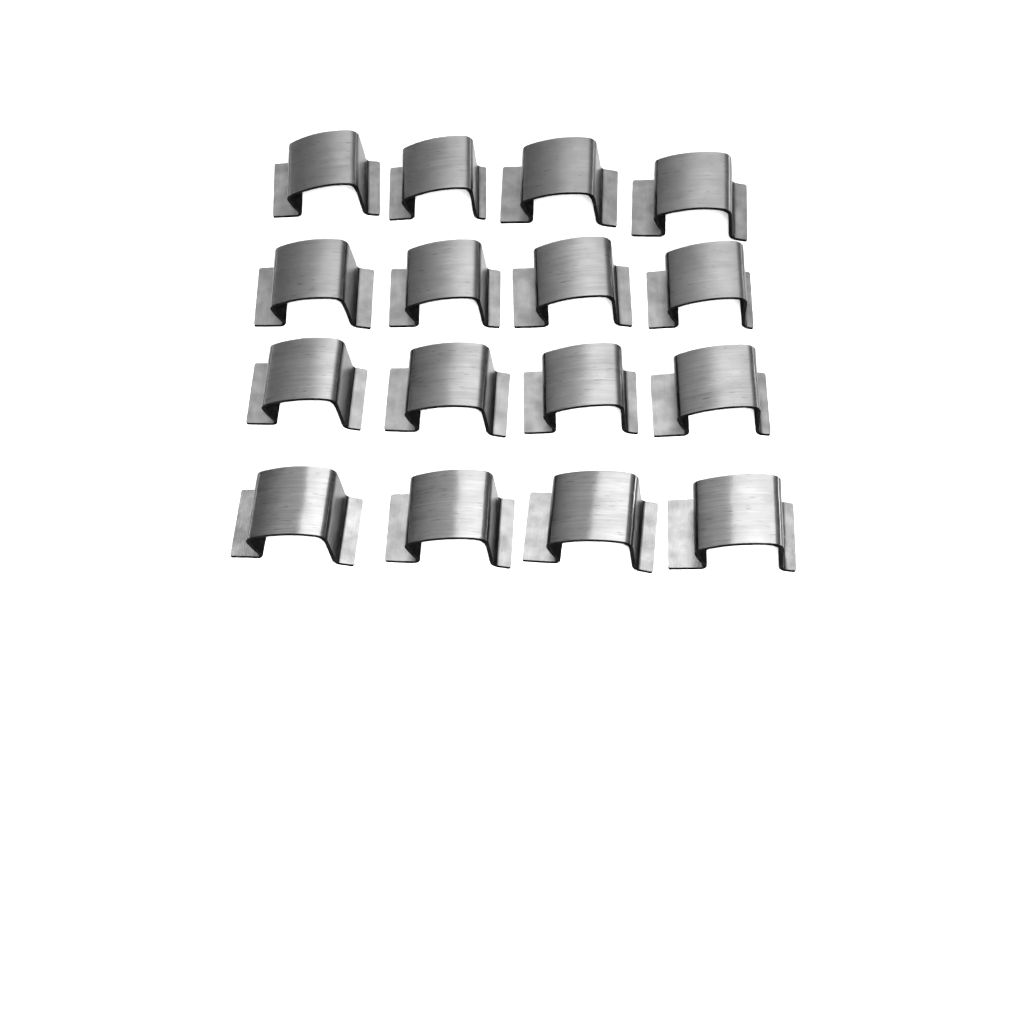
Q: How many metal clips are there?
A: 16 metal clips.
